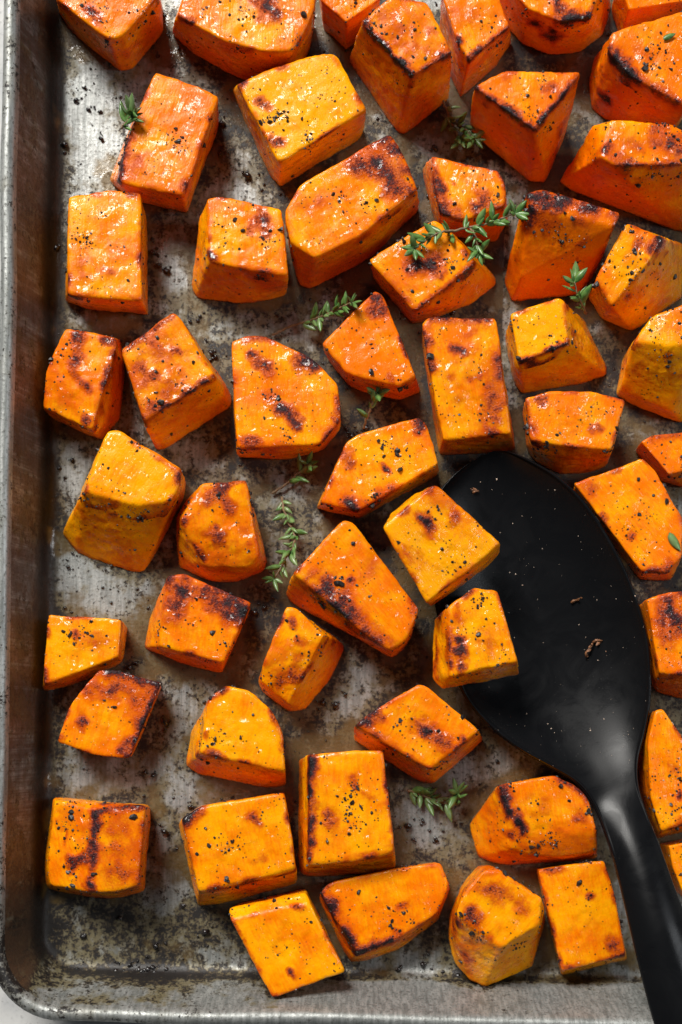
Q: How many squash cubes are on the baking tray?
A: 52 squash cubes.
